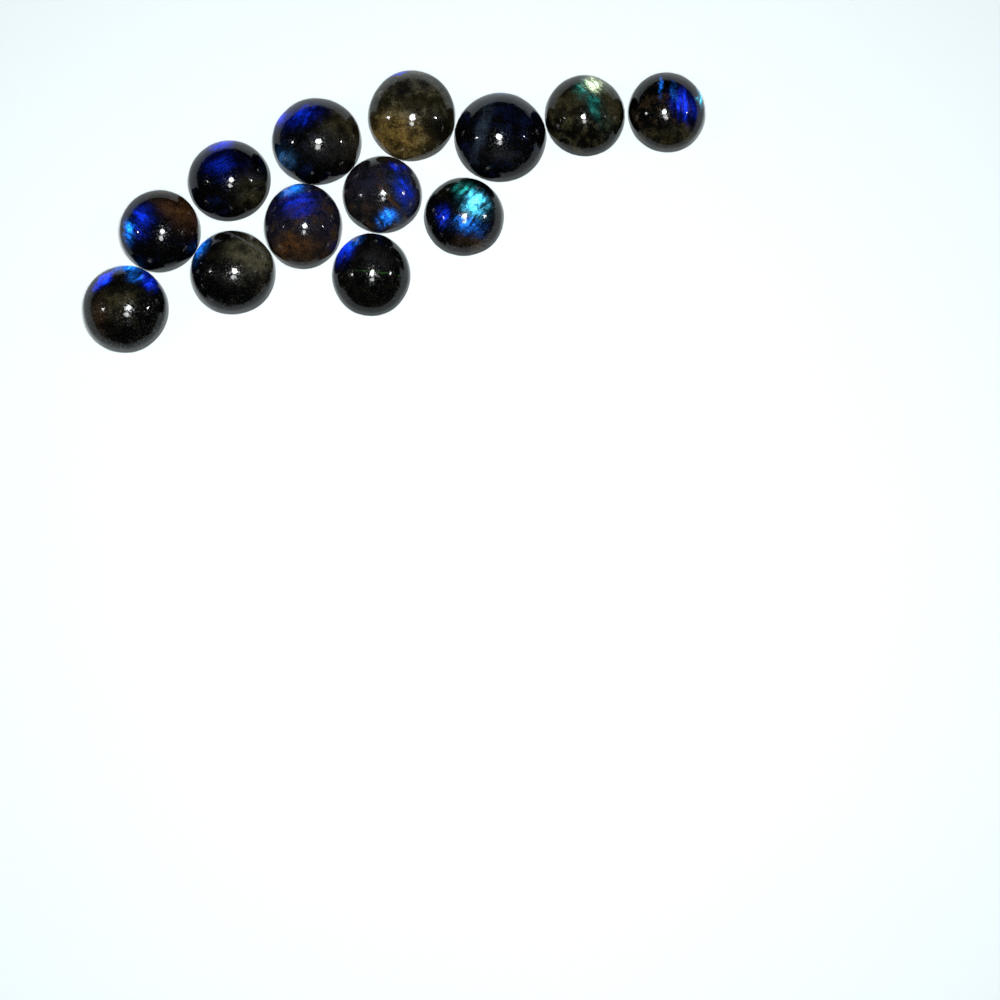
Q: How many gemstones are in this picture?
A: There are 13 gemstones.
